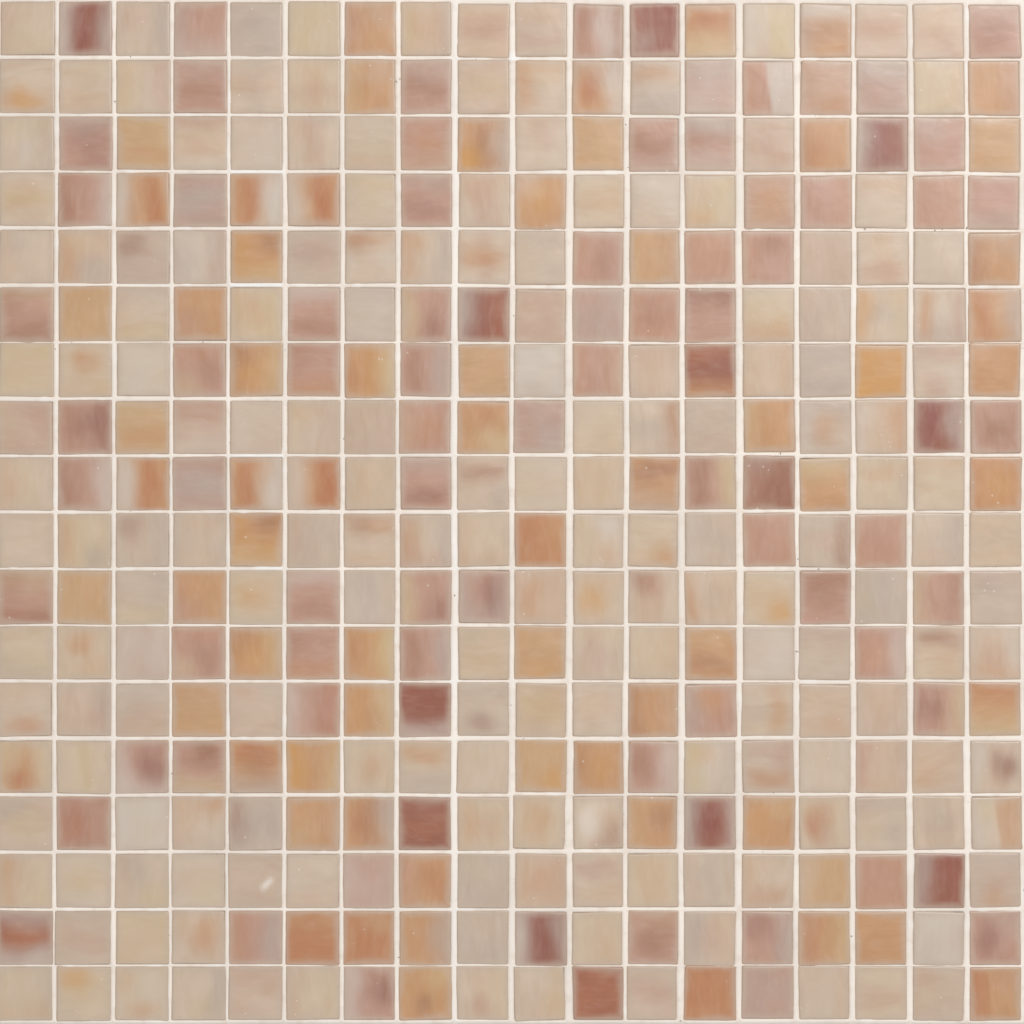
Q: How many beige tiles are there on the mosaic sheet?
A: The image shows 176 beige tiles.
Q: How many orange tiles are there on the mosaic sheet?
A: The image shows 65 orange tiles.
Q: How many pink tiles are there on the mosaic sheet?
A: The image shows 69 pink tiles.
